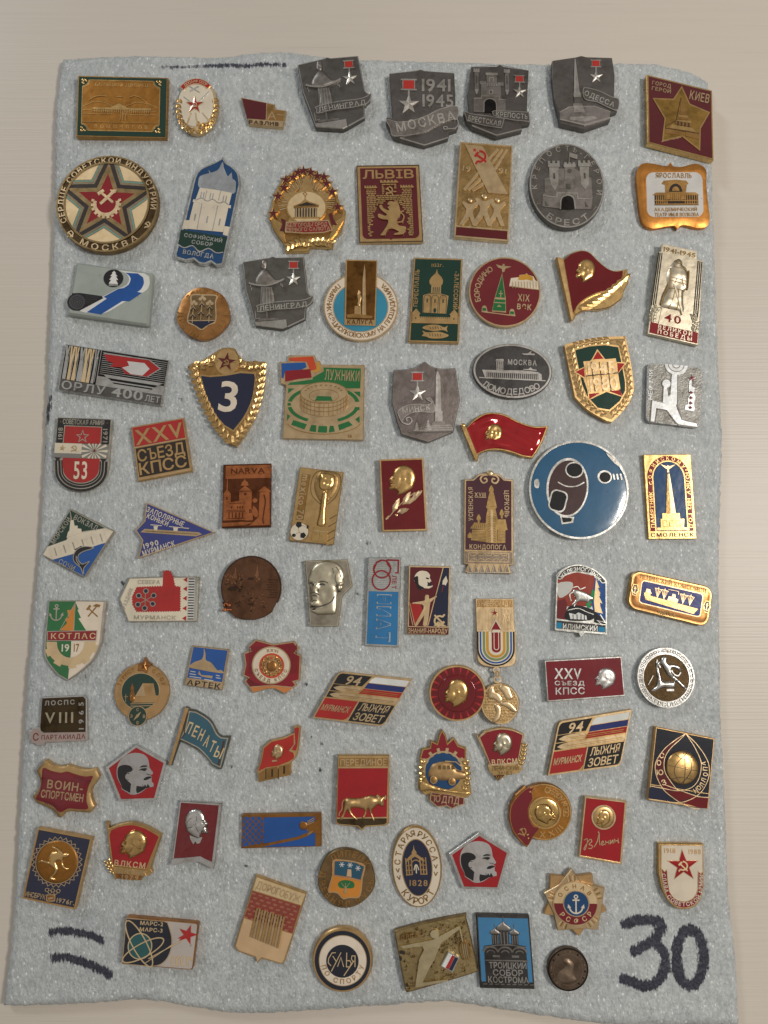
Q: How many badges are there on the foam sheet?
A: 84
